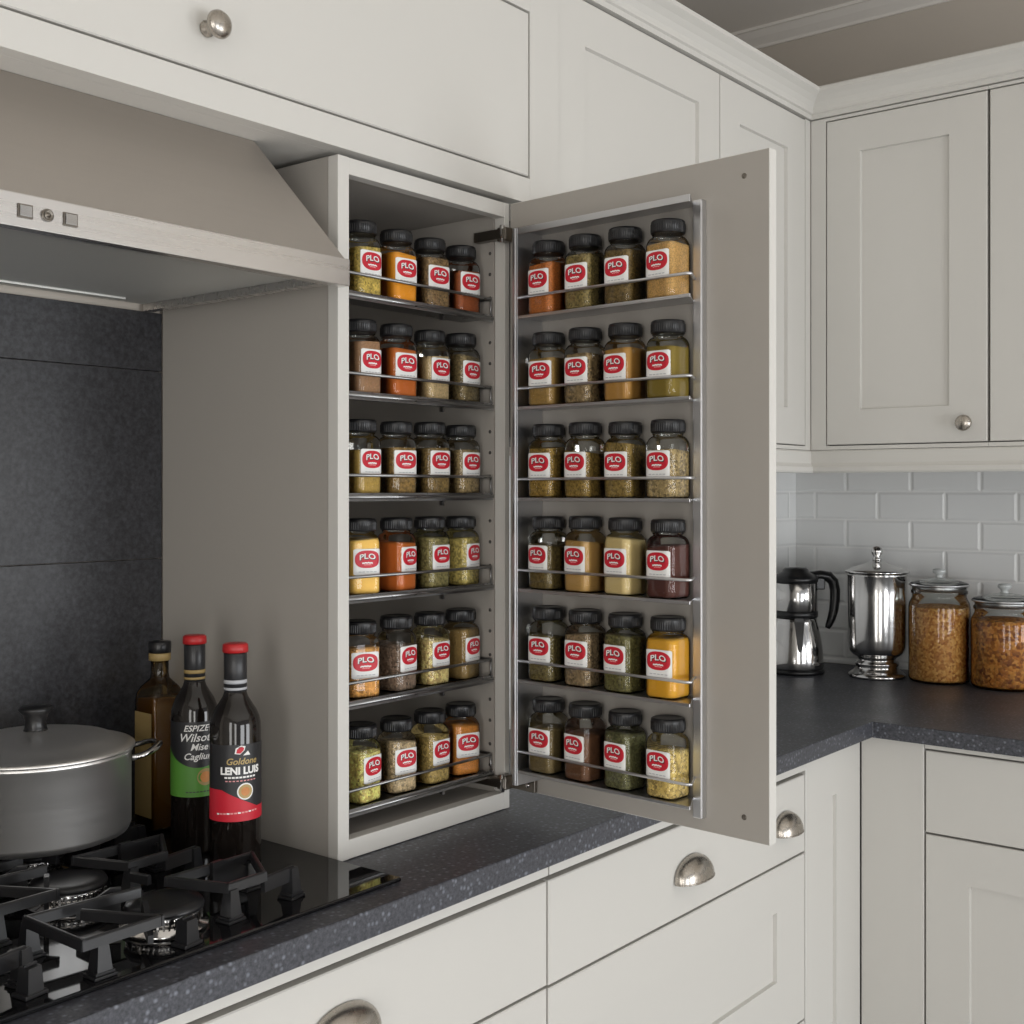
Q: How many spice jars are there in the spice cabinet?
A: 48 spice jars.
